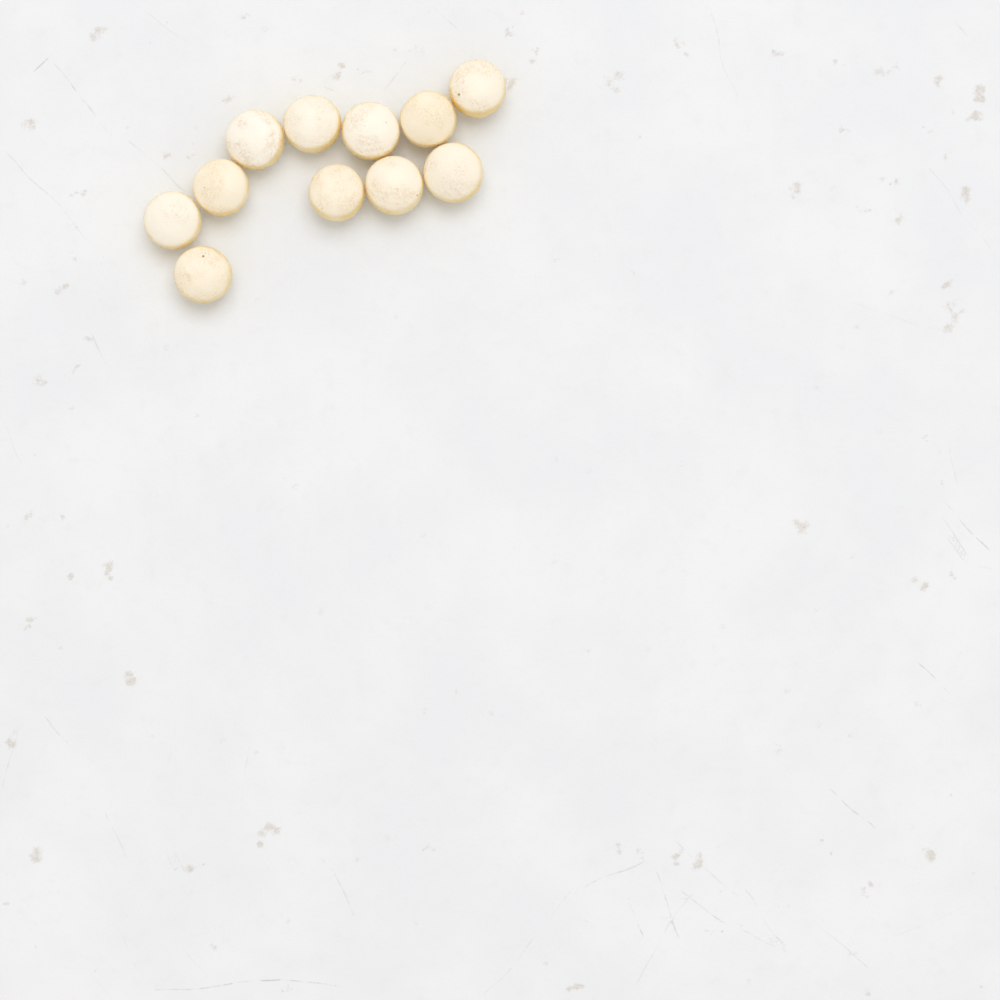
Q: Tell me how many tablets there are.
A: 11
